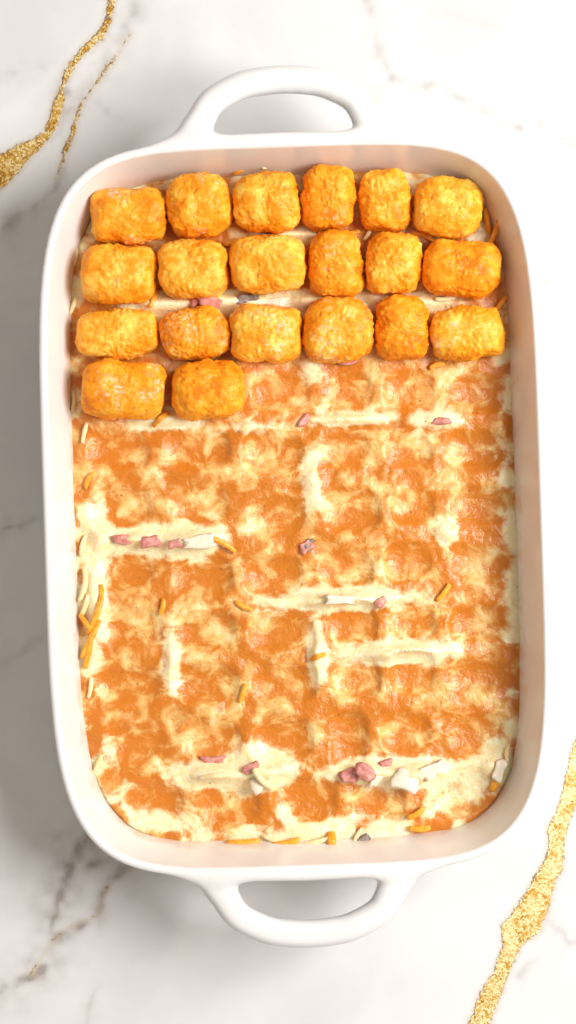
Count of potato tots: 20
